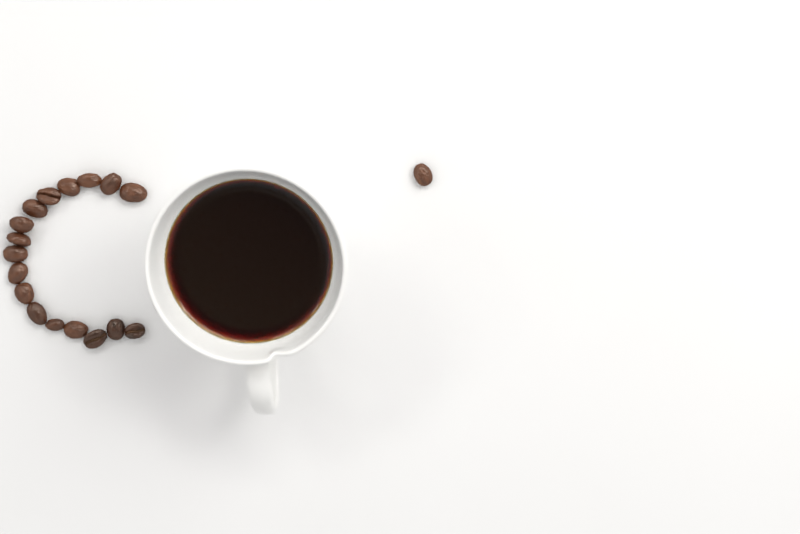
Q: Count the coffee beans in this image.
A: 18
